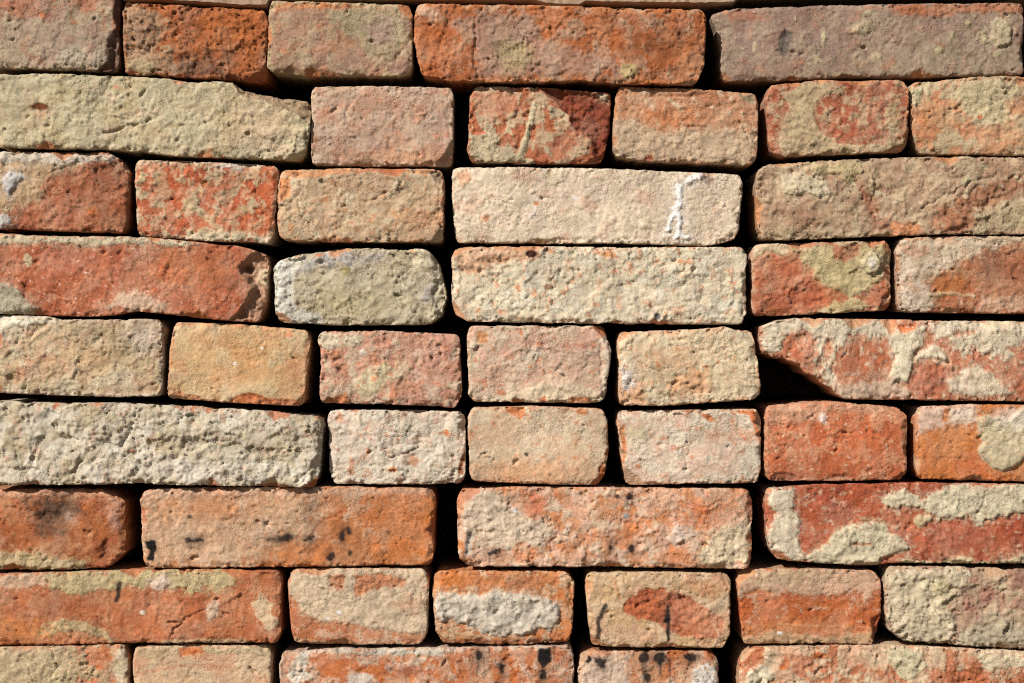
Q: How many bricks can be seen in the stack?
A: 48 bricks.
